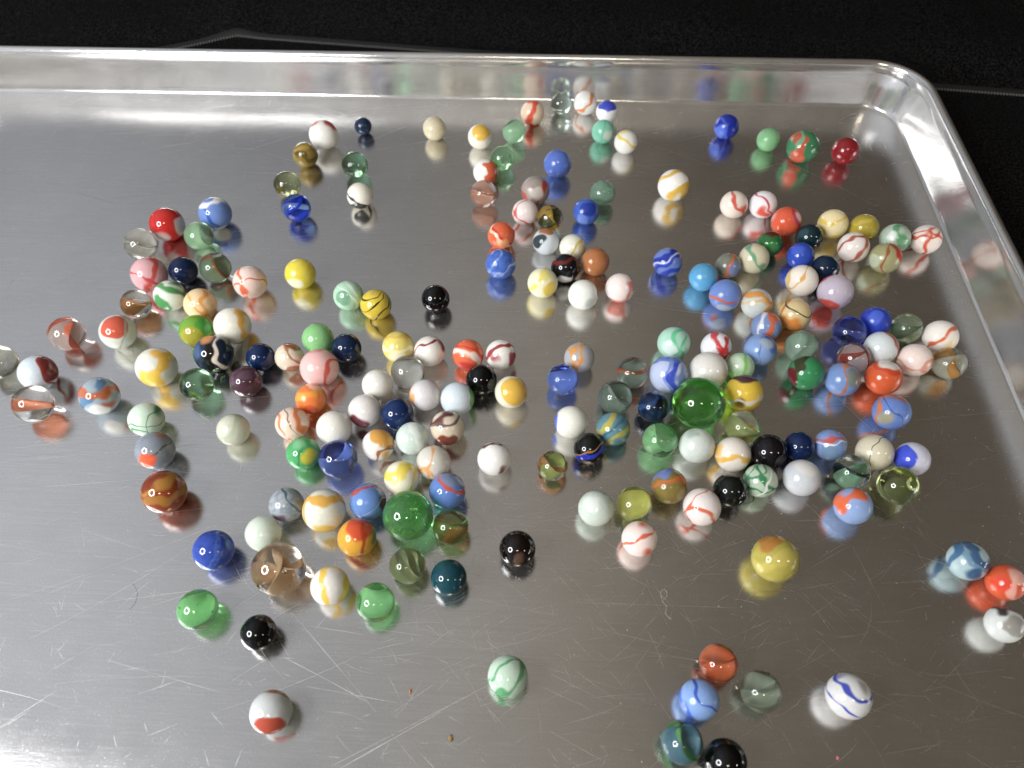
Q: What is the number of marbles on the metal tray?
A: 200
